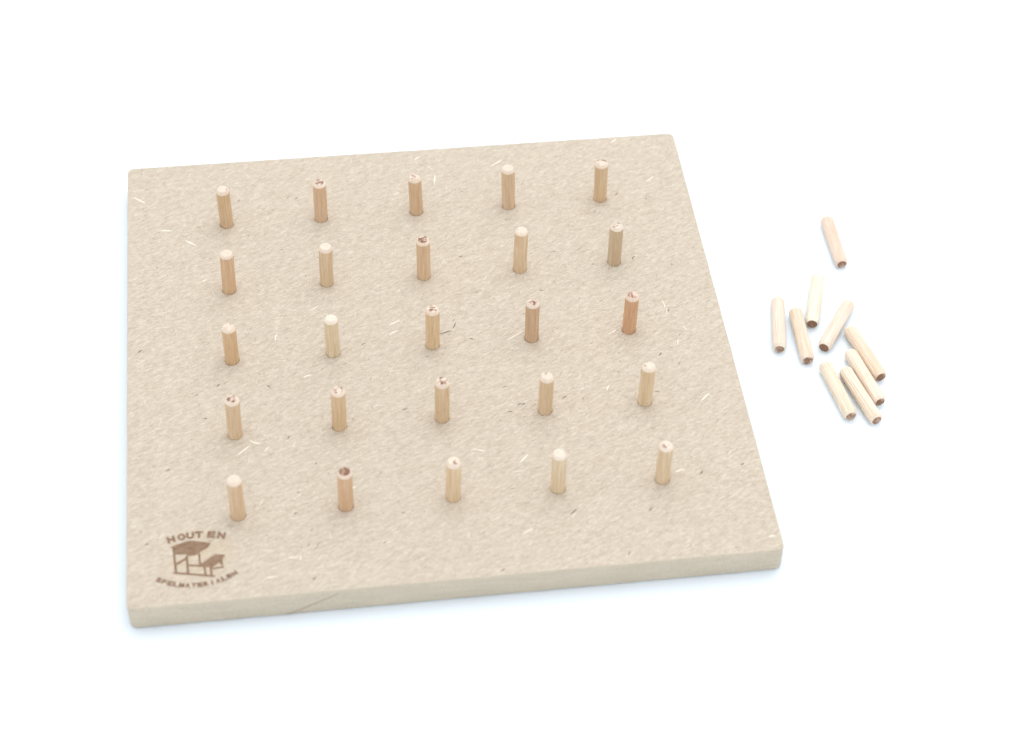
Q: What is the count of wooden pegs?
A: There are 34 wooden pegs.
